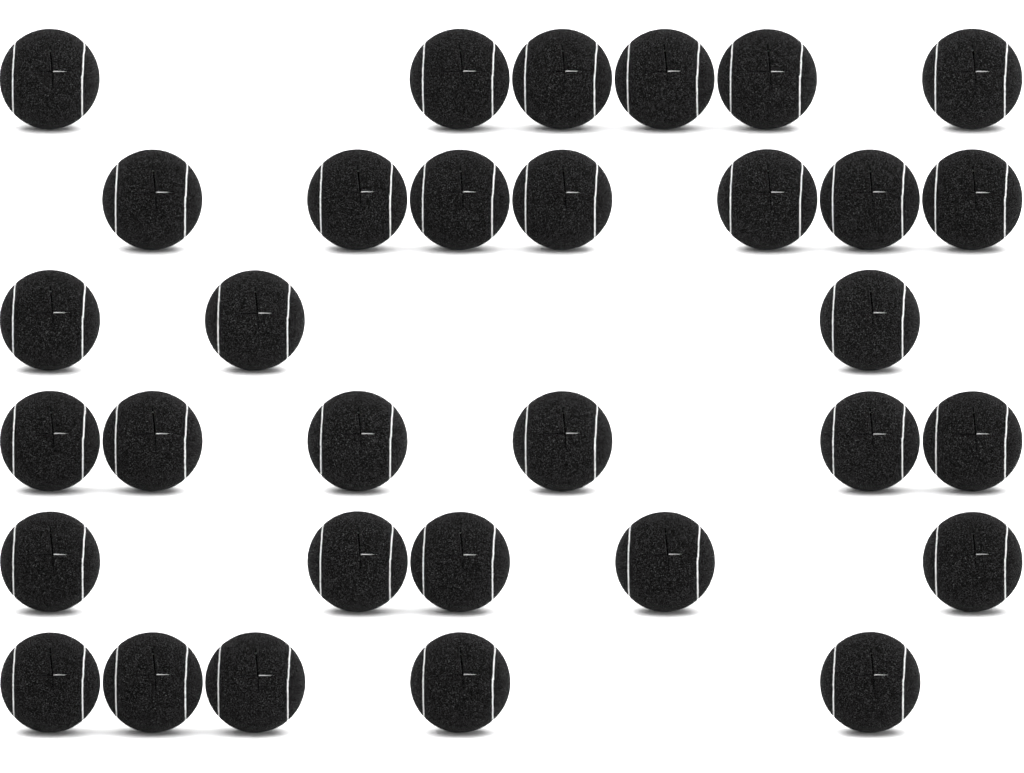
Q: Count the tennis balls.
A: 32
